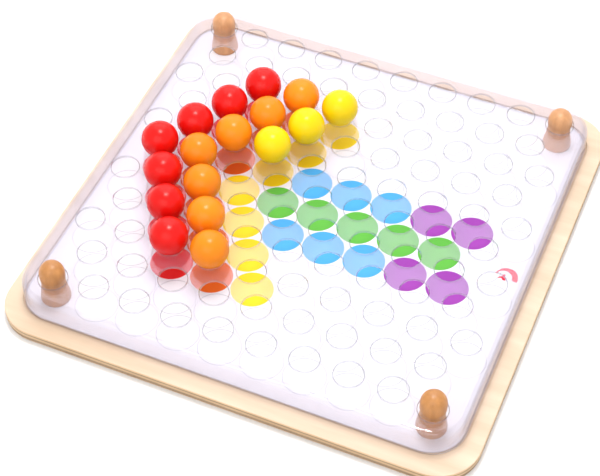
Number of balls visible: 17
